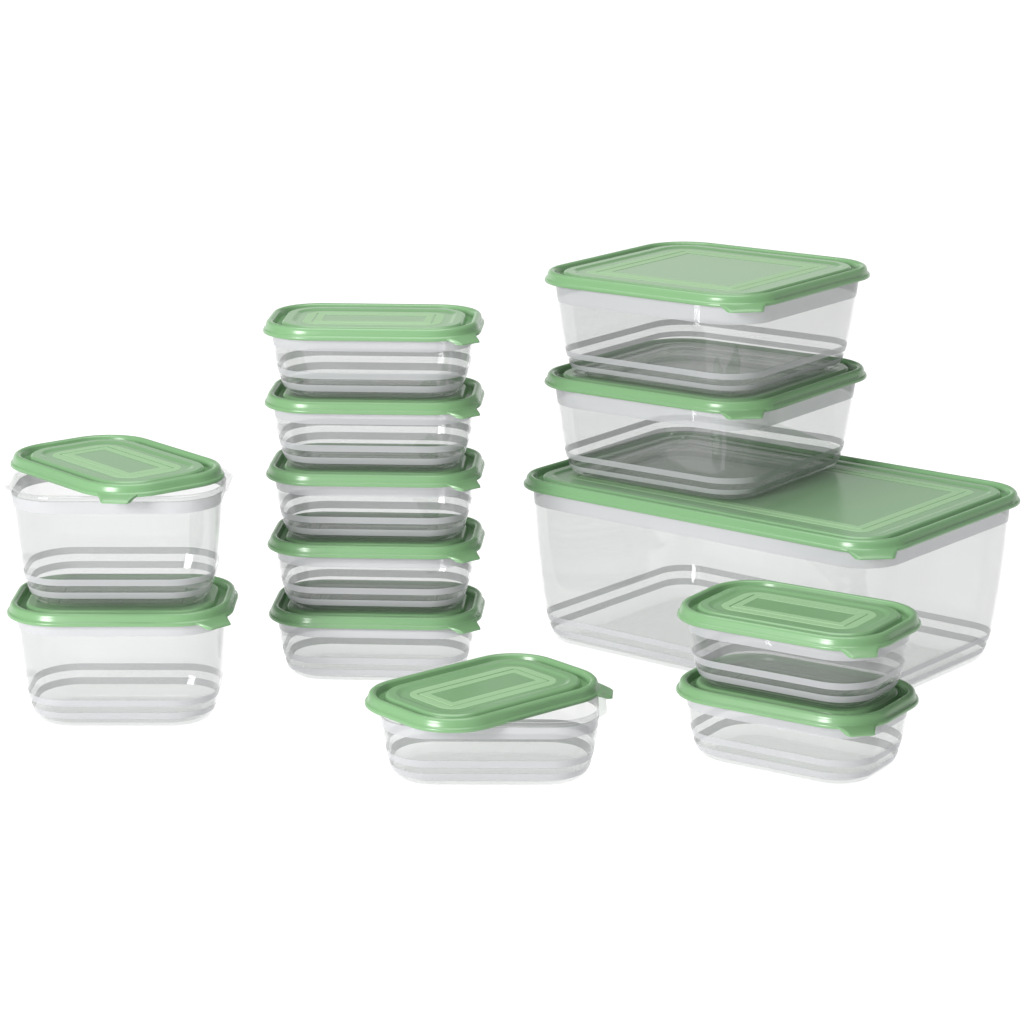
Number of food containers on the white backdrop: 13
